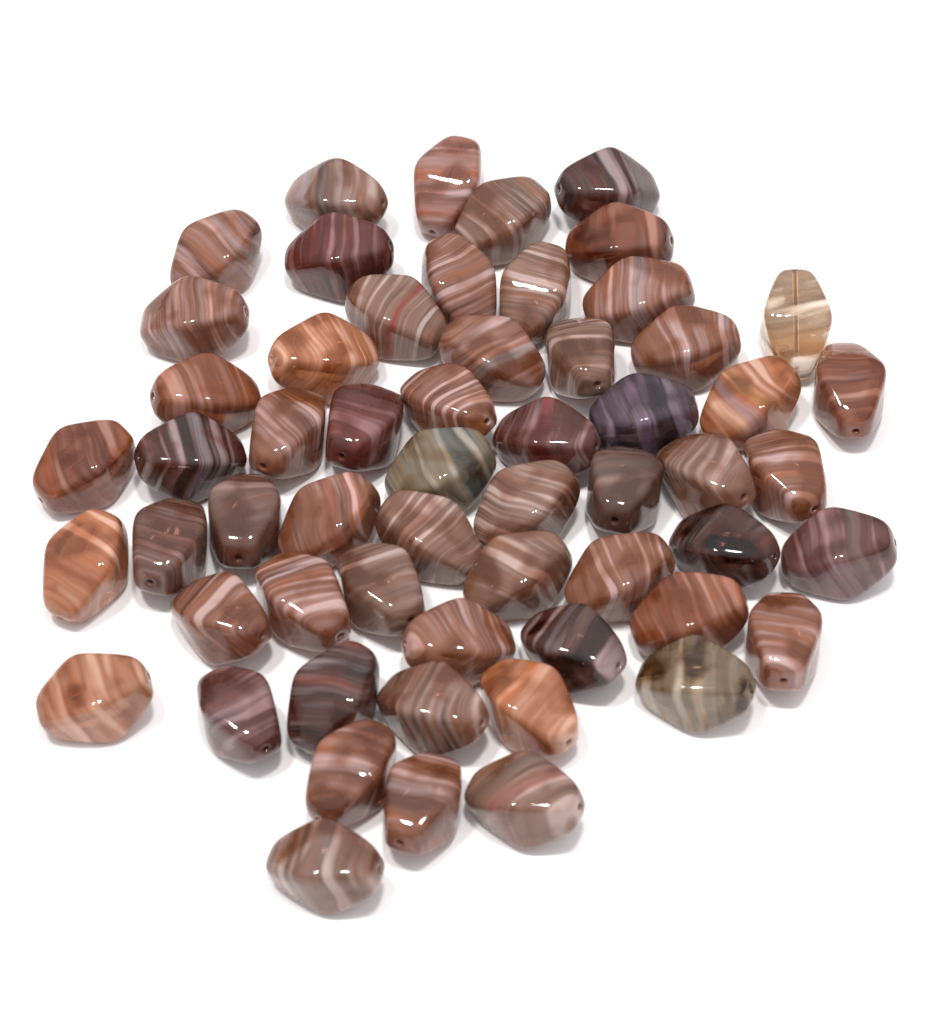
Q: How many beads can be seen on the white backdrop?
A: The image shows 58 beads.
